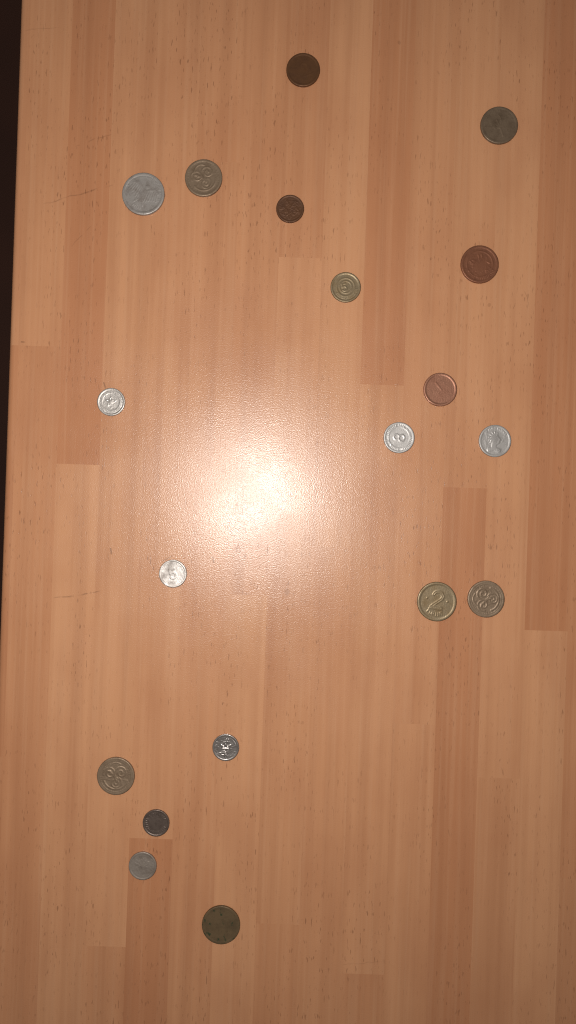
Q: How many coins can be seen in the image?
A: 19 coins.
